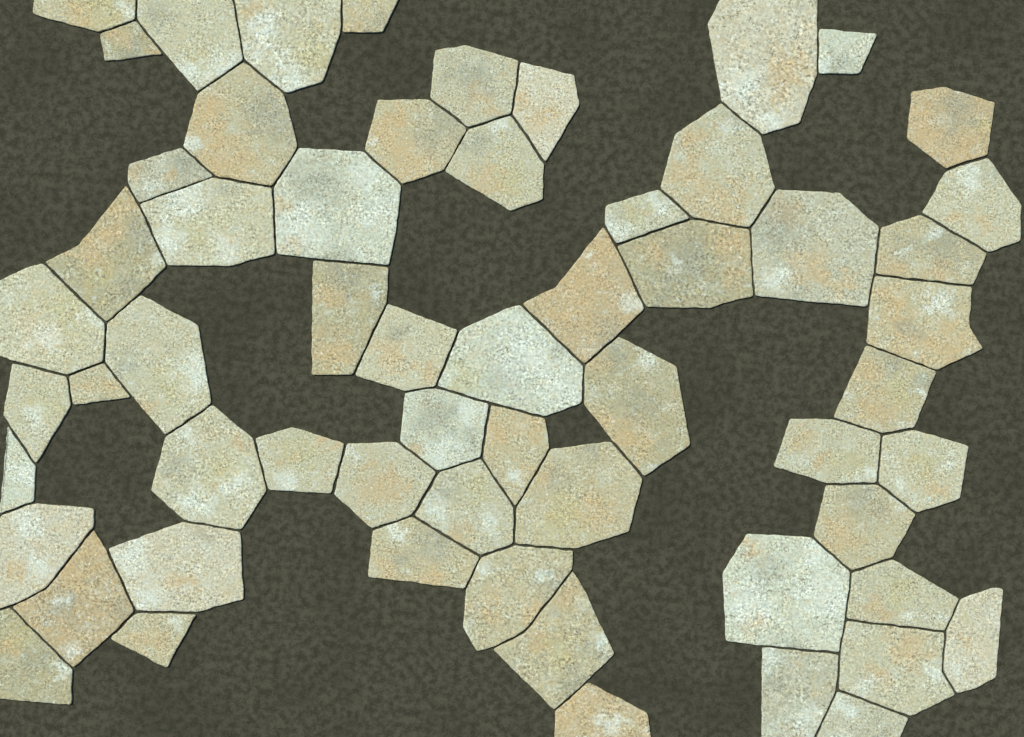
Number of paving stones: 60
